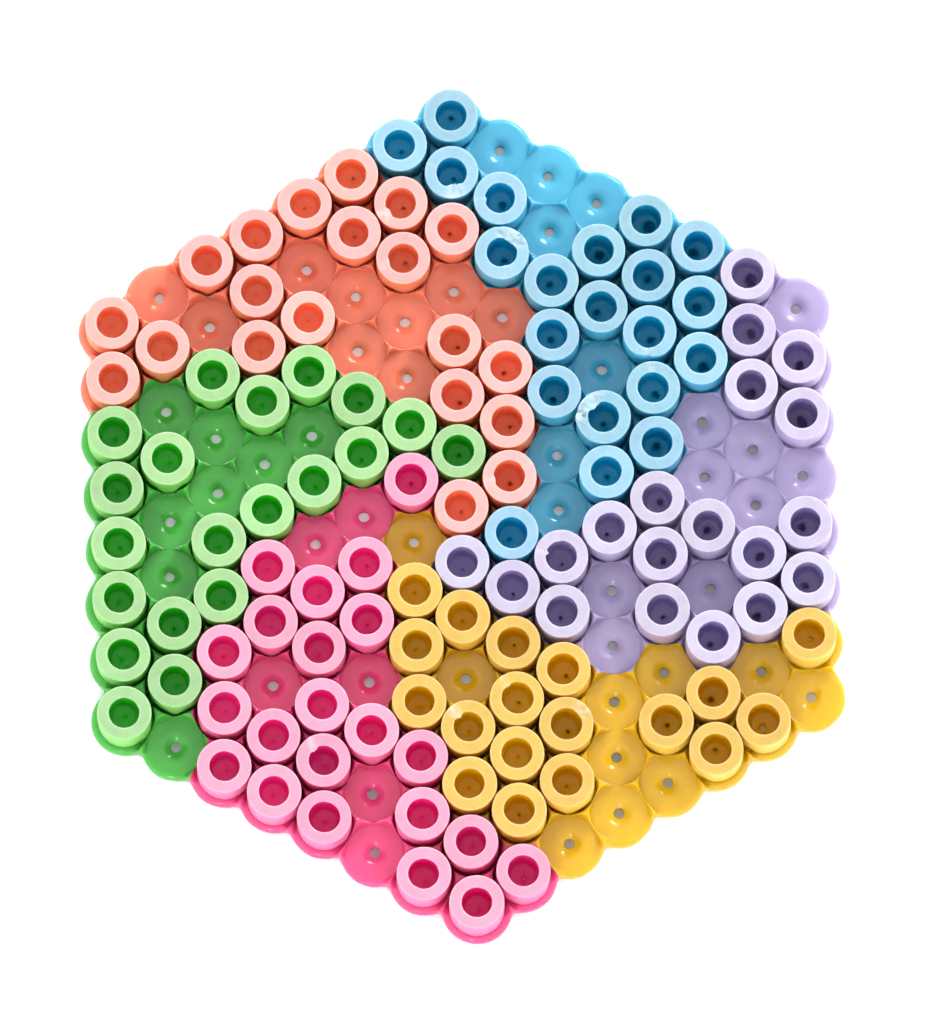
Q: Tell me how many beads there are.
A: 120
